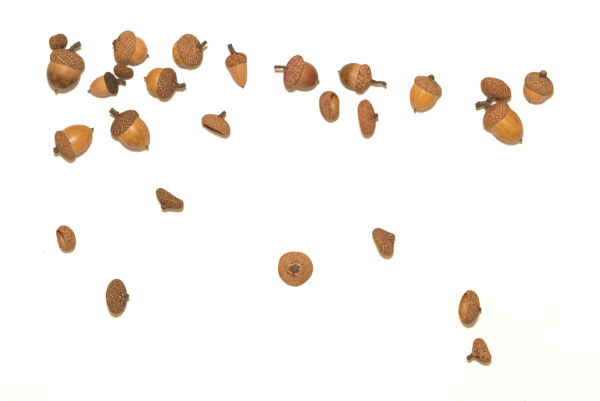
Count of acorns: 13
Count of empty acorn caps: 13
